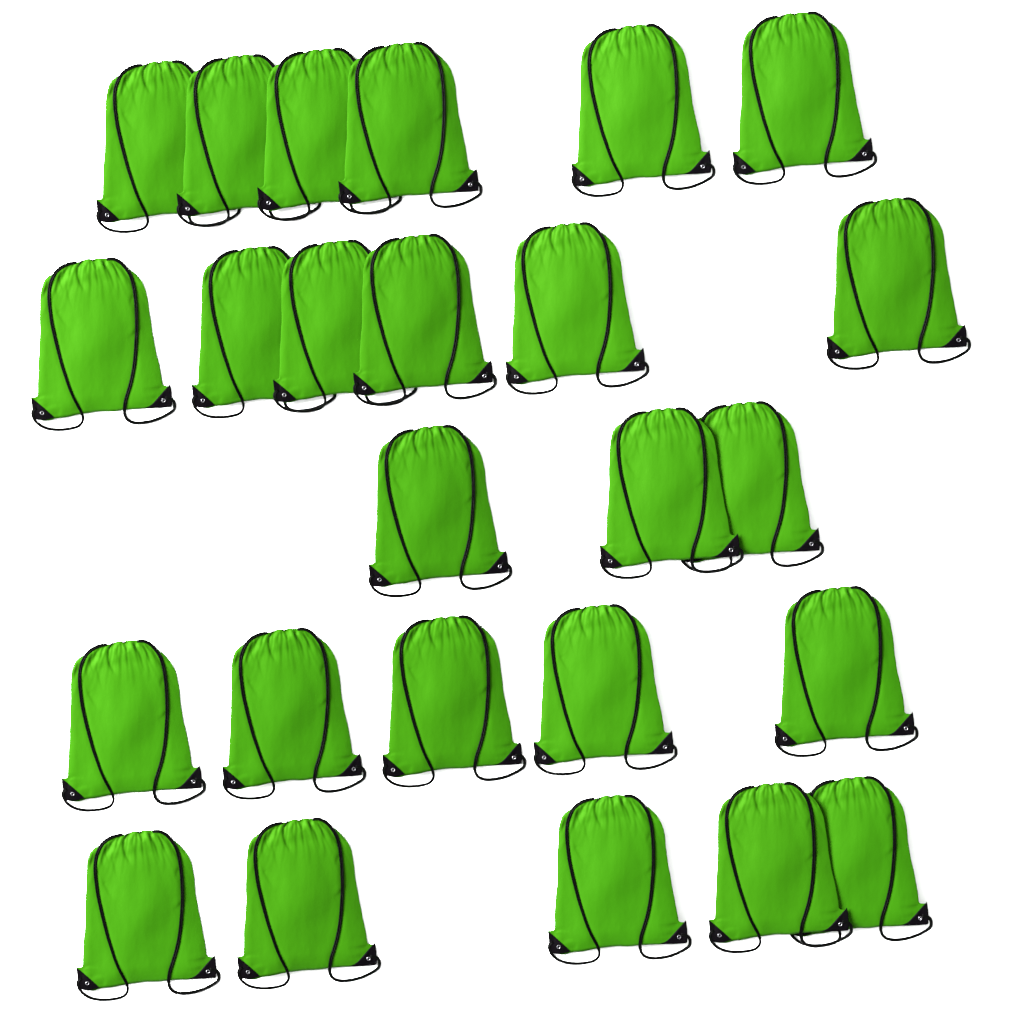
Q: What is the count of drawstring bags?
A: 25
